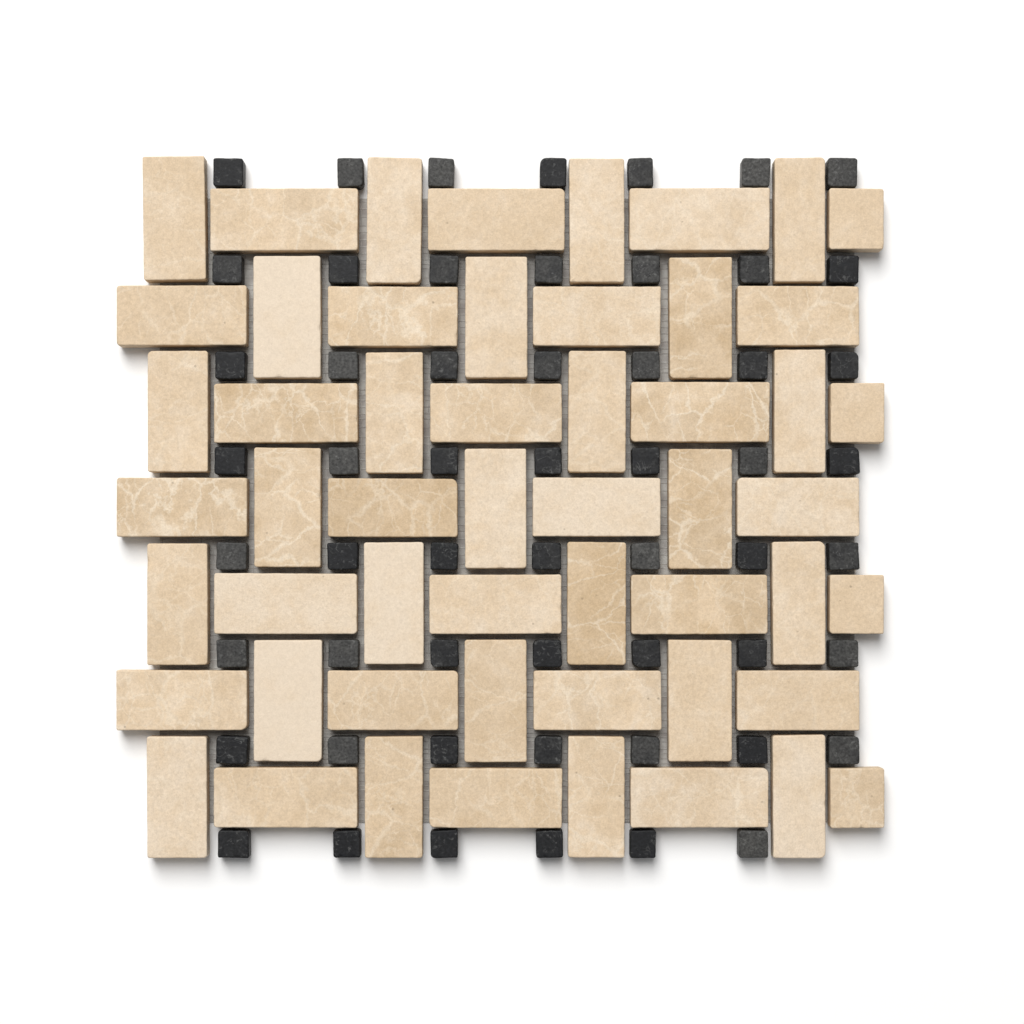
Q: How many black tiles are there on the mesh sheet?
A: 55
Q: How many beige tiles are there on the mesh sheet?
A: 53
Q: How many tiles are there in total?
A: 108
